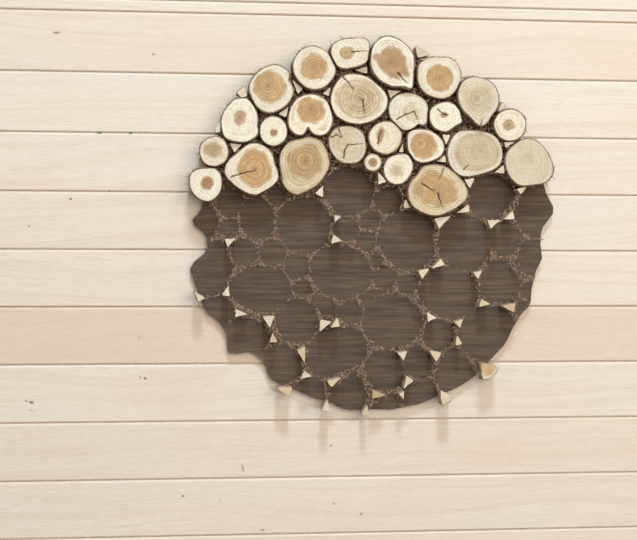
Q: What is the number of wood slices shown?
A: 25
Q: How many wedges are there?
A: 56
